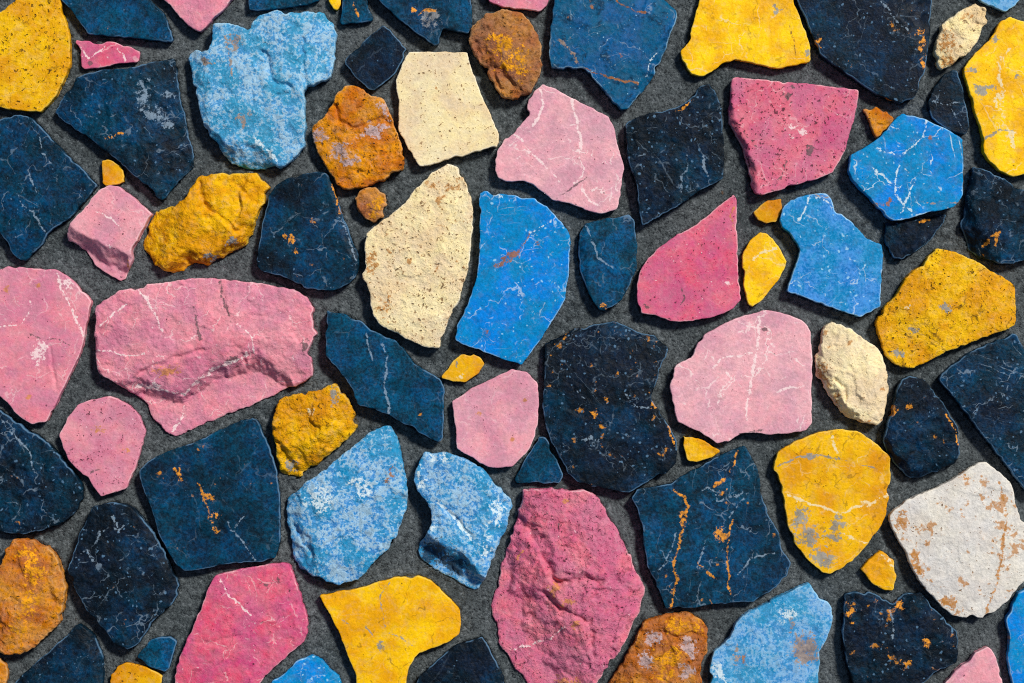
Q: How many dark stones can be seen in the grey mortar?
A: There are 27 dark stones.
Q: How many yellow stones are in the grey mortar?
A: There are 16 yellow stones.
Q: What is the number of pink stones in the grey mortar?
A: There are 15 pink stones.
